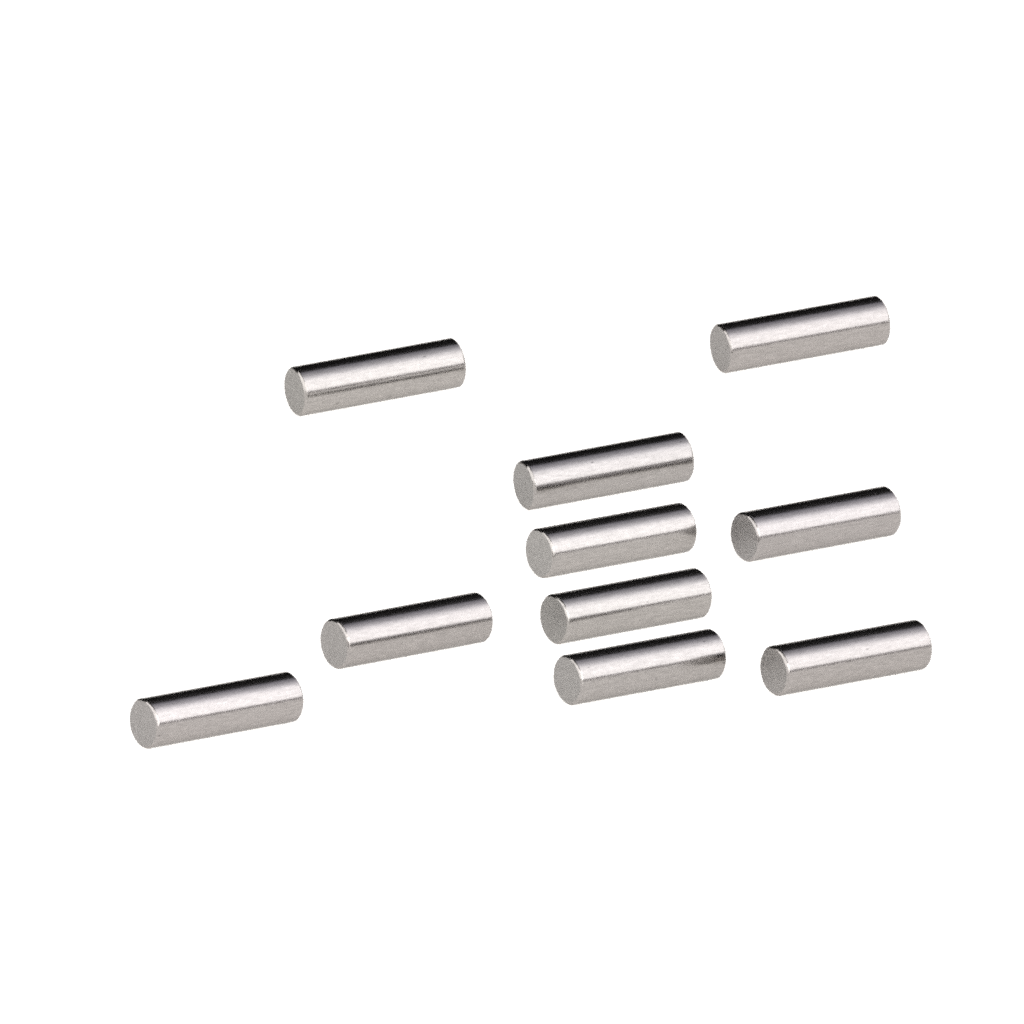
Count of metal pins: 10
